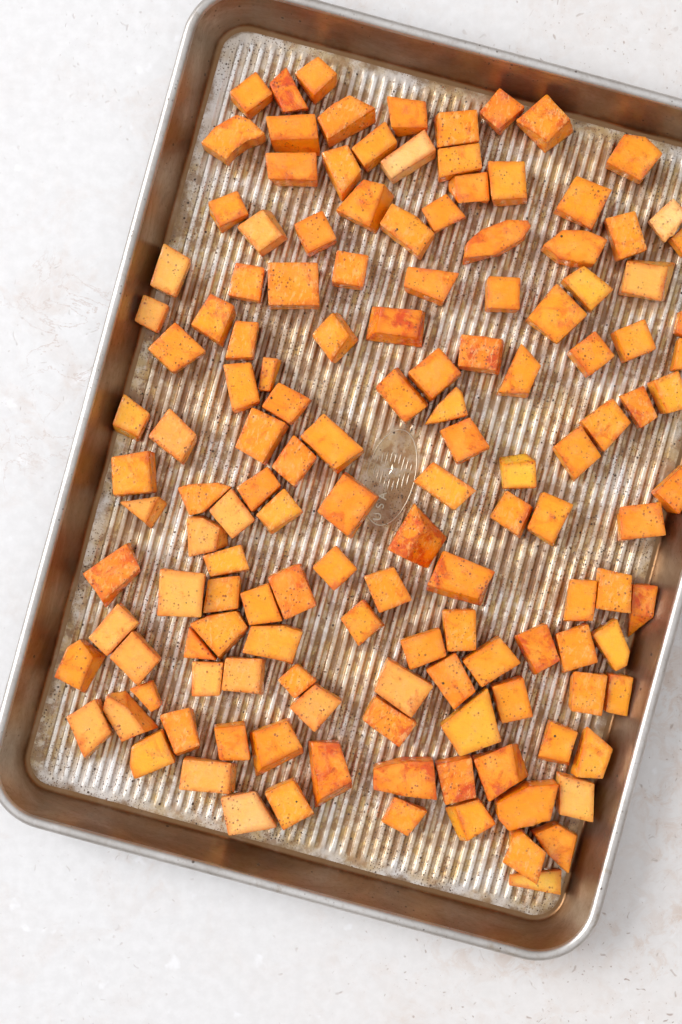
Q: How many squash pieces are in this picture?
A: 141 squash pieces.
